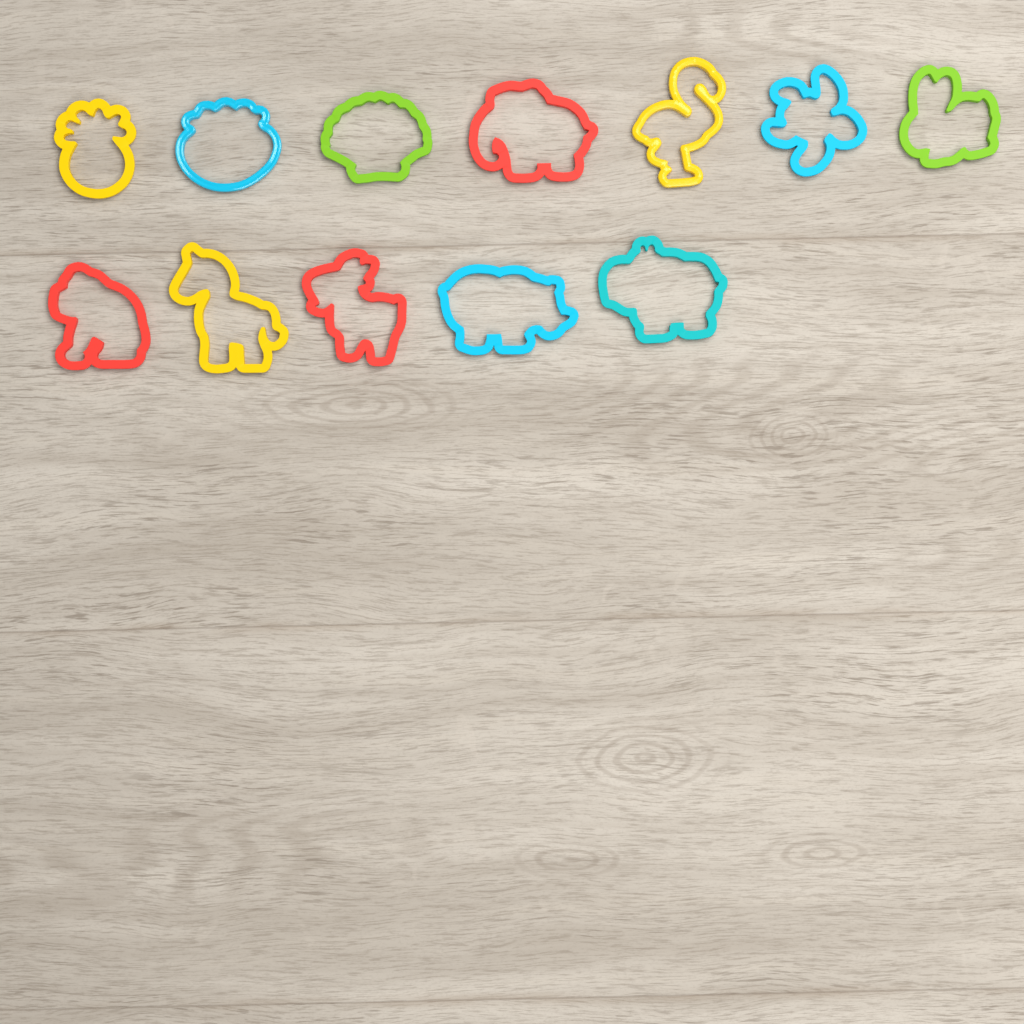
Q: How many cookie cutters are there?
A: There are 12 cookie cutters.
